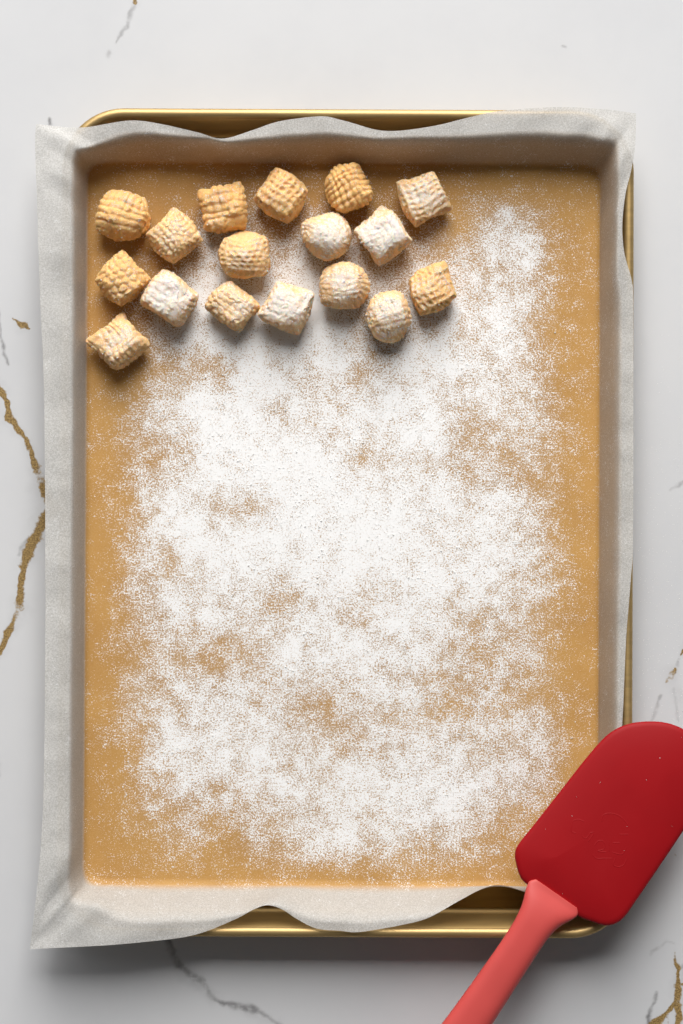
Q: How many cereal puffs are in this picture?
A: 17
